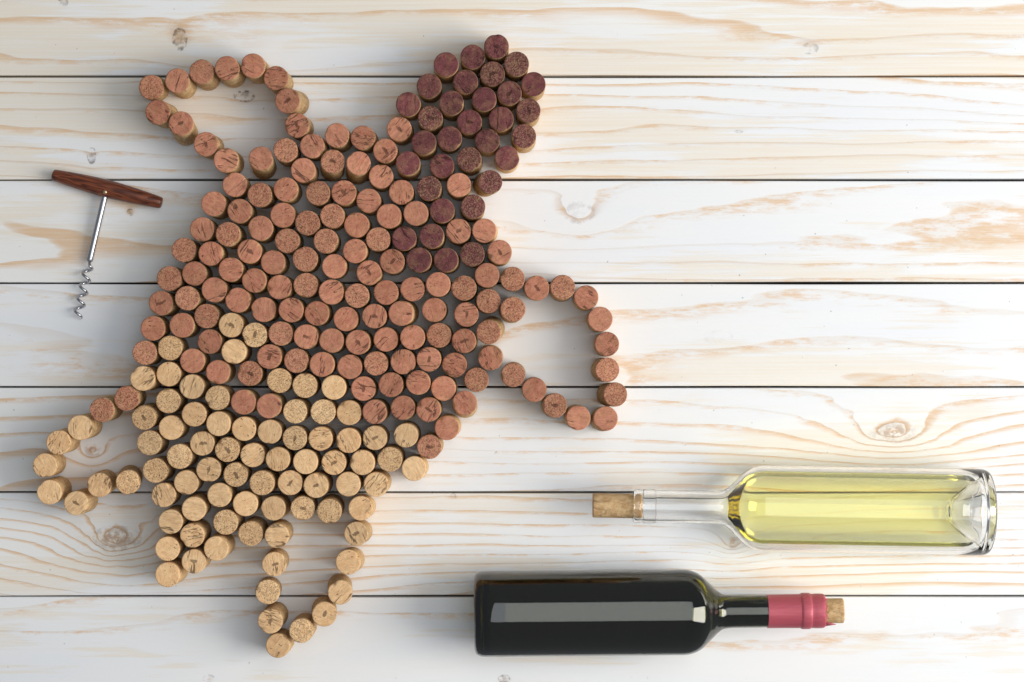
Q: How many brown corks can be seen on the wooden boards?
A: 138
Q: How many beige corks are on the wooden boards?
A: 81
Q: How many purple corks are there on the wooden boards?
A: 33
